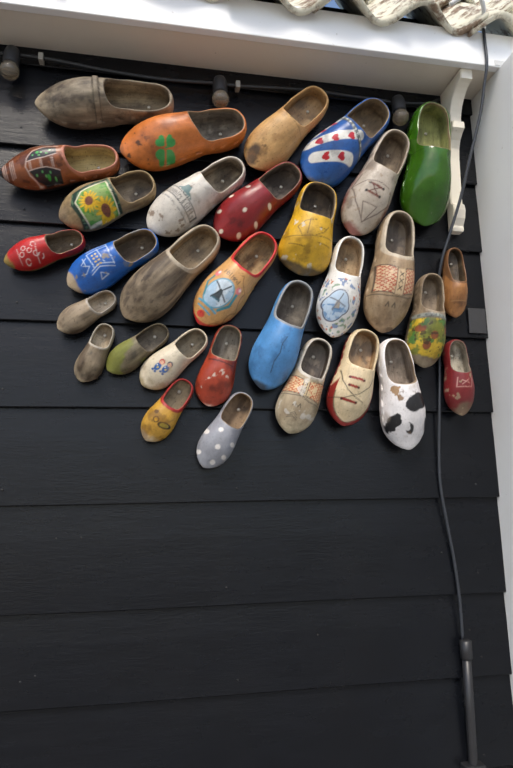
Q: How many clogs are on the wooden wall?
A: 31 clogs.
